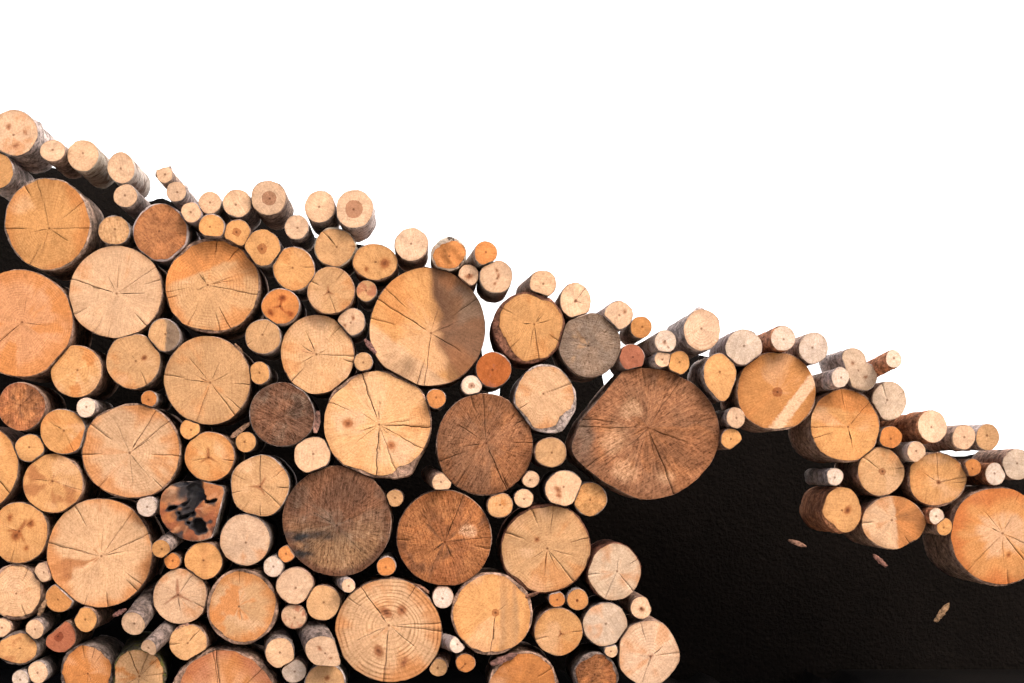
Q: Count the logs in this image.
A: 169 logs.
